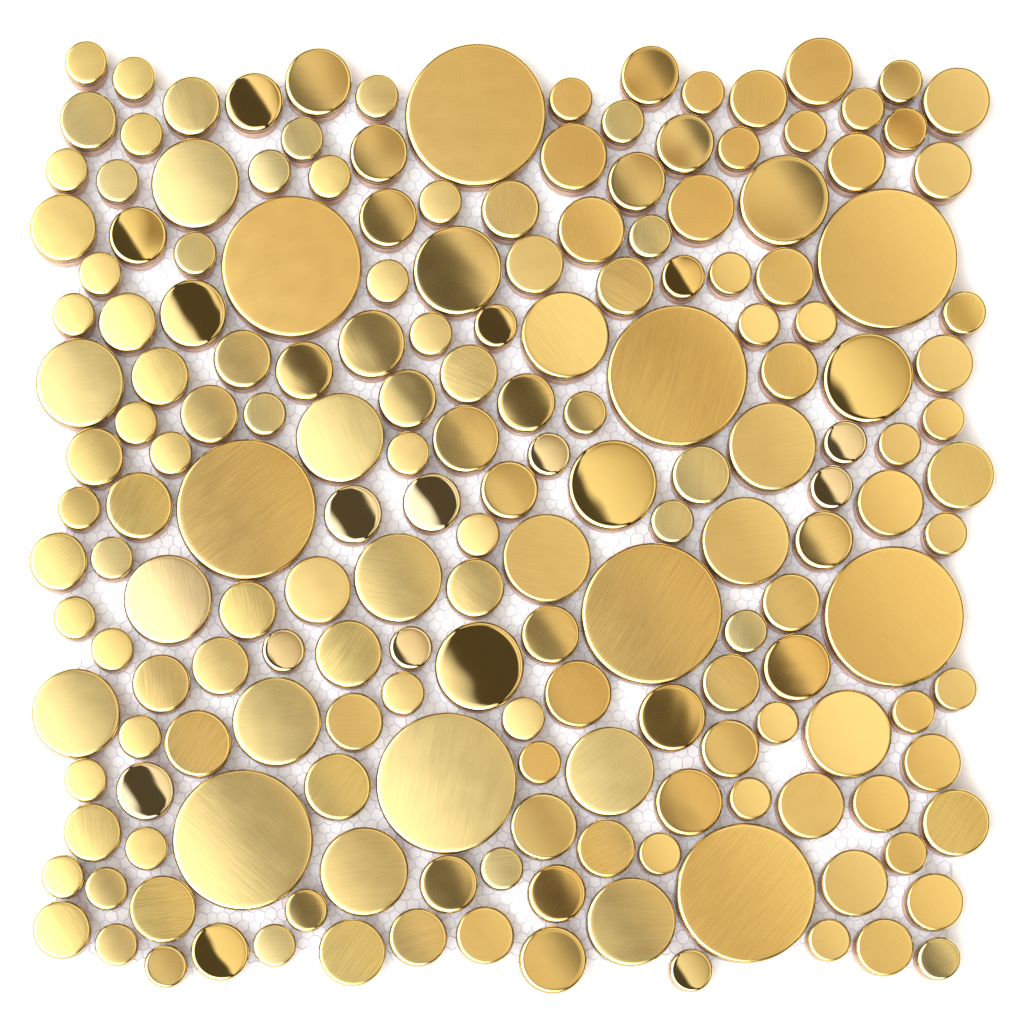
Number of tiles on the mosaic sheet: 185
